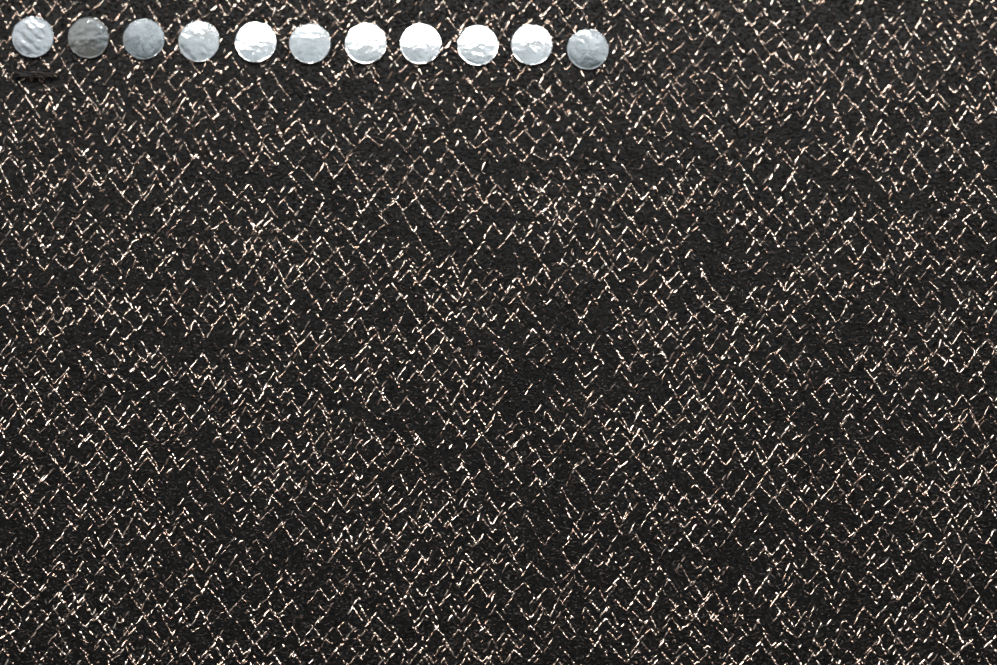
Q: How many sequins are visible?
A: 11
